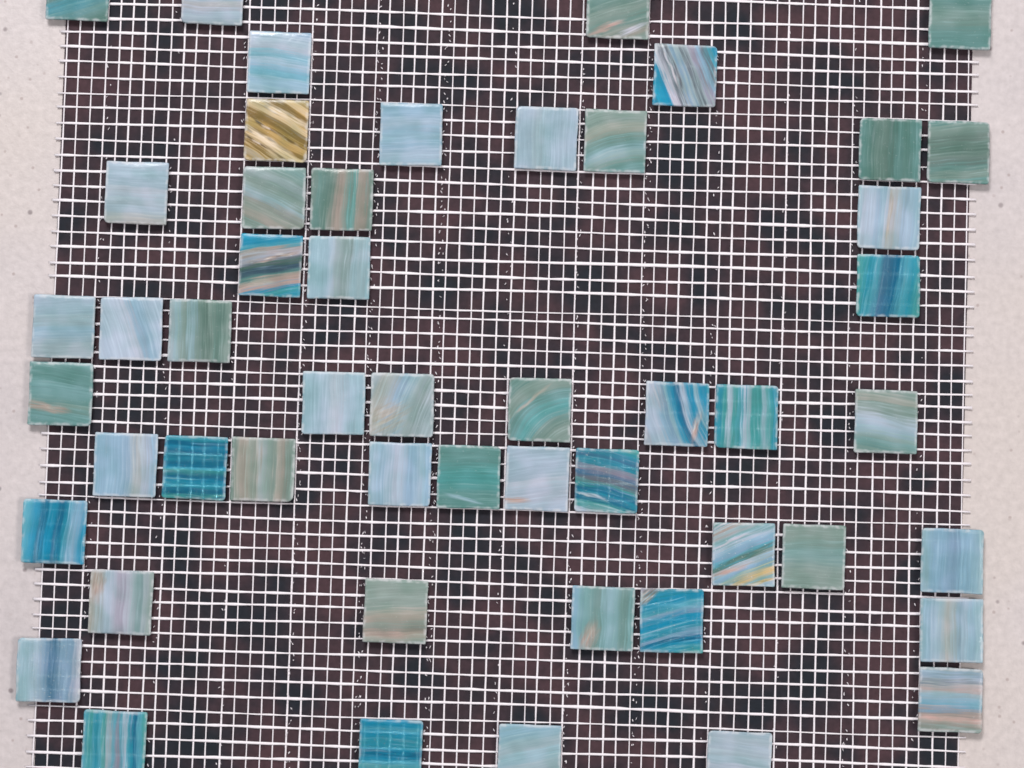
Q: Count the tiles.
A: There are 51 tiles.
